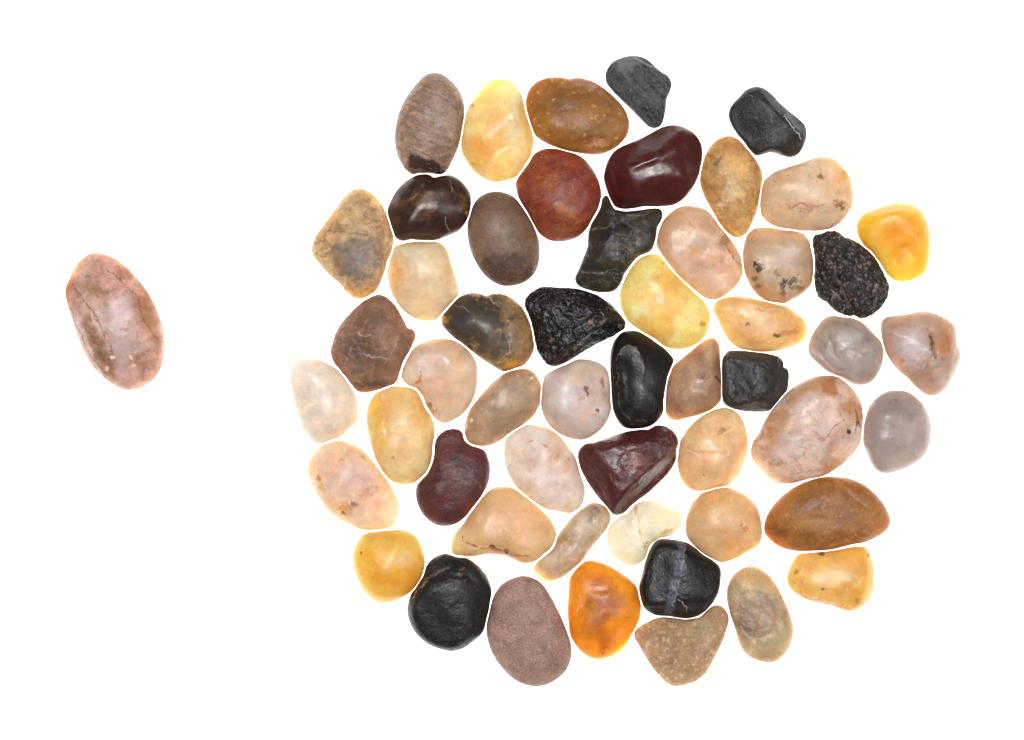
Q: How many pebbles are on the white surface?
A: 54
